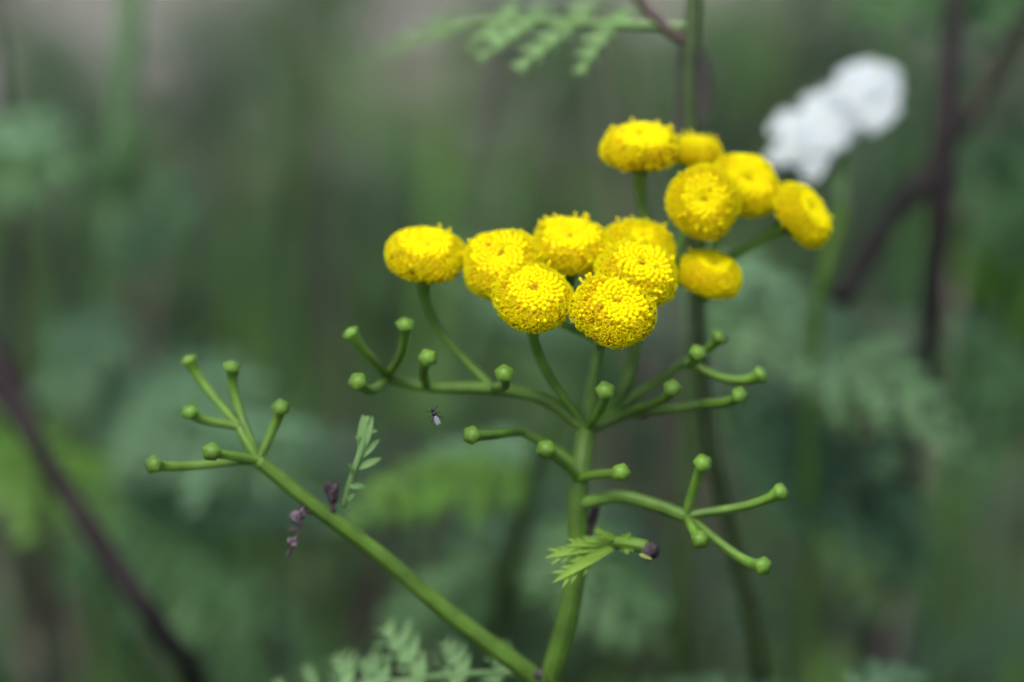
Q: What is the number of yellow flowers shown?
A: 13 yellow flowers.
